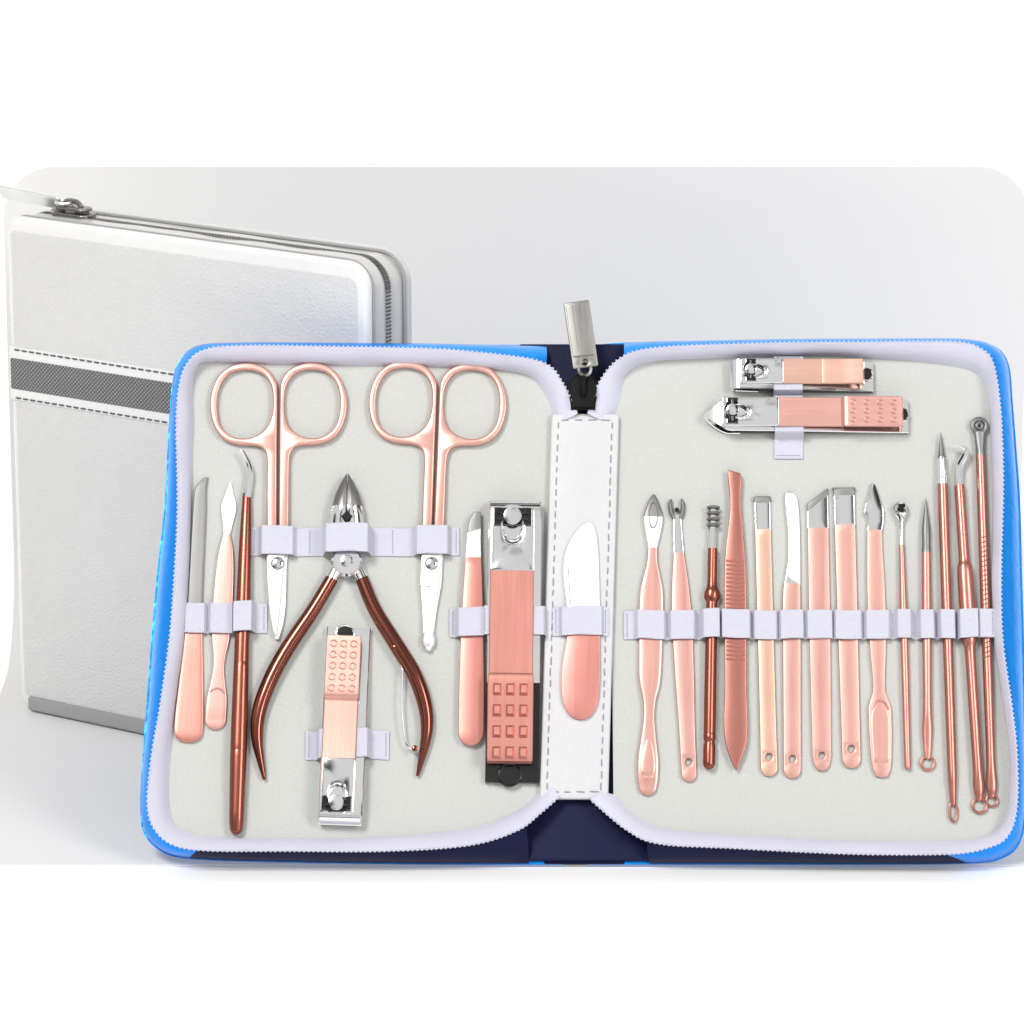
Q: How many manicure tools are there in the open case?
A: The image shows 26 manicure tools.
